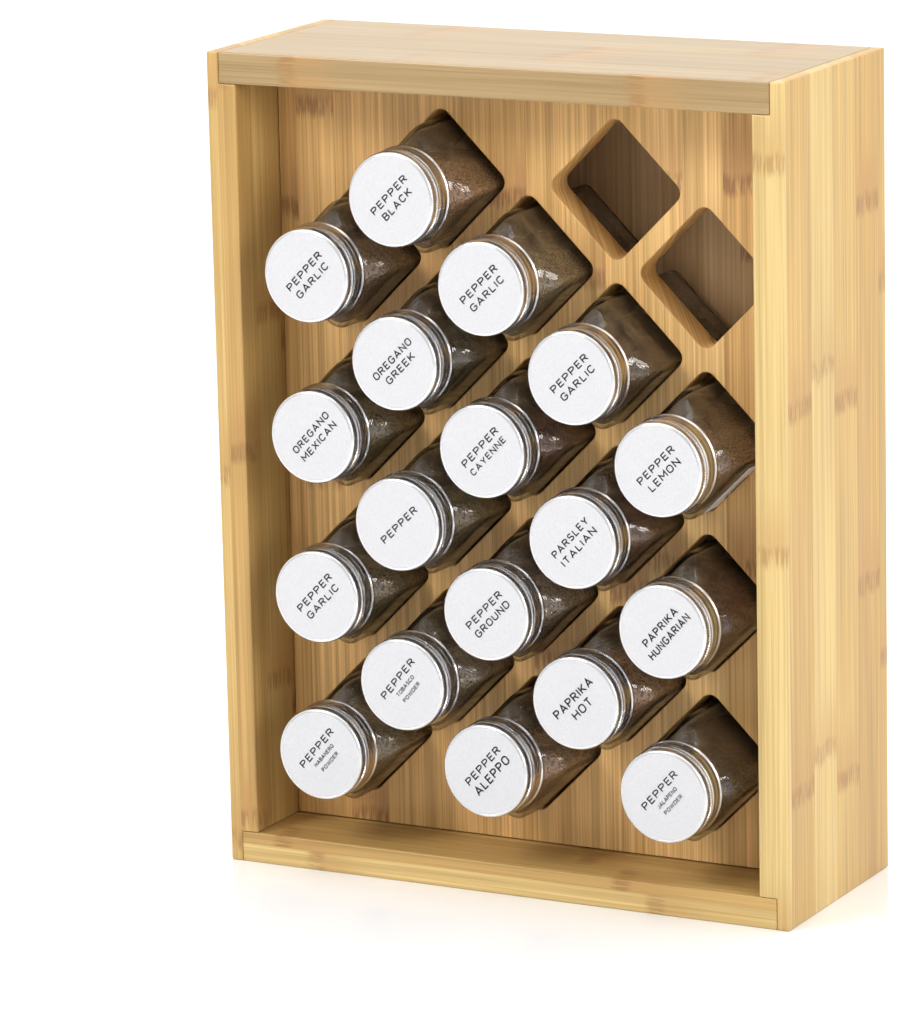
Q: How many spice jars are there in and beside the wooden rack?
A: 18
